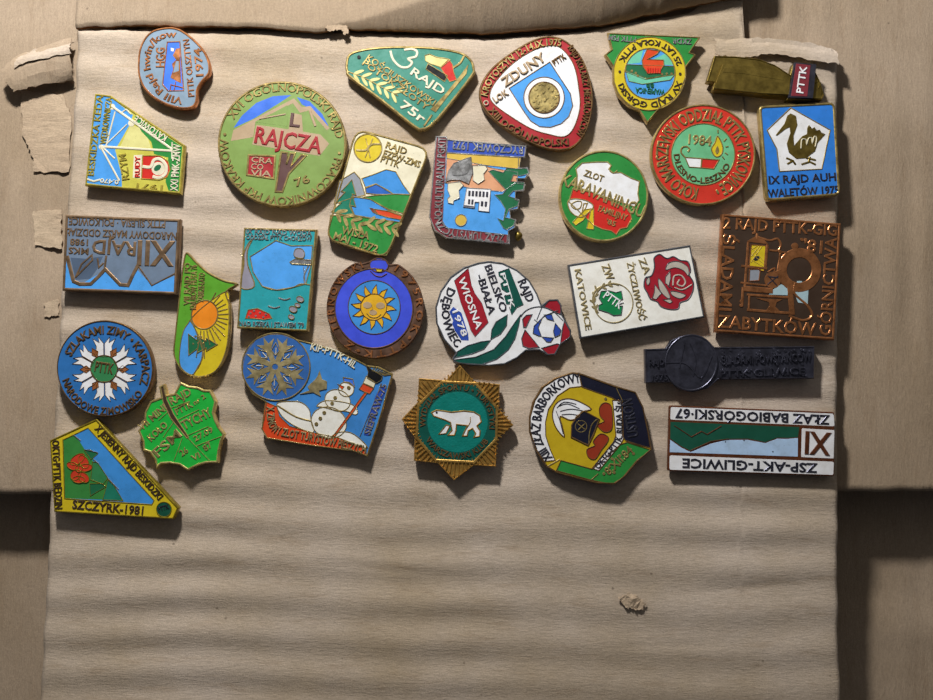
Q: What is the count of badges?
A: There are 27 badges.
